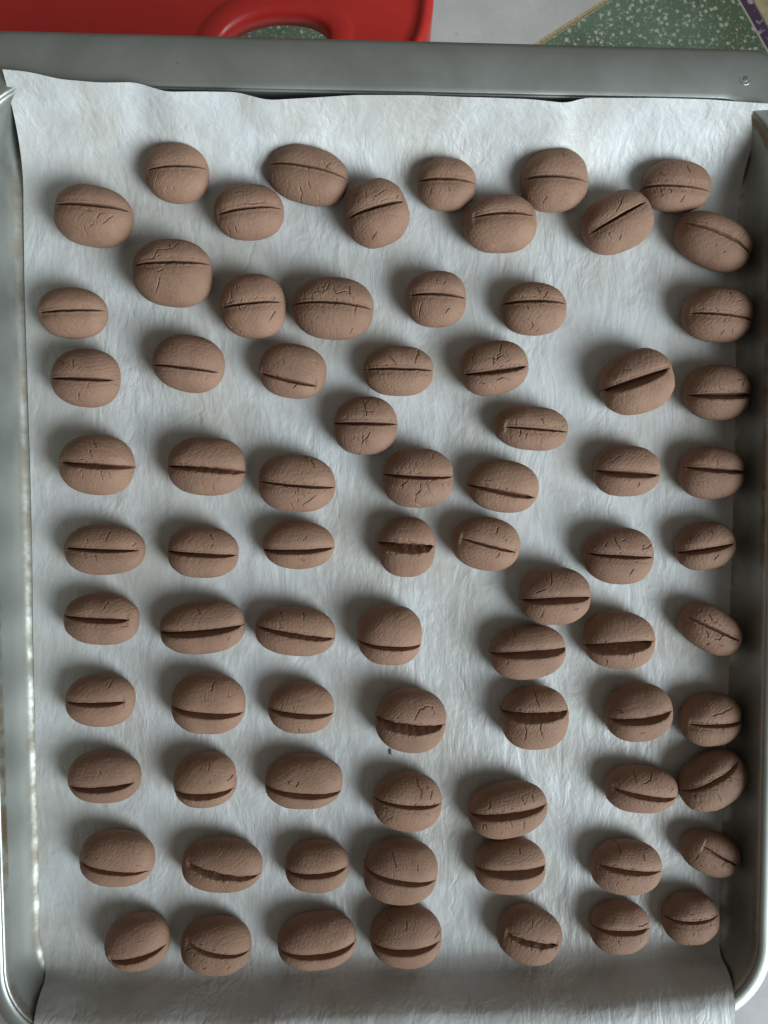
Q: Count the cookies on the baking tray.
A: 77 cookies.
